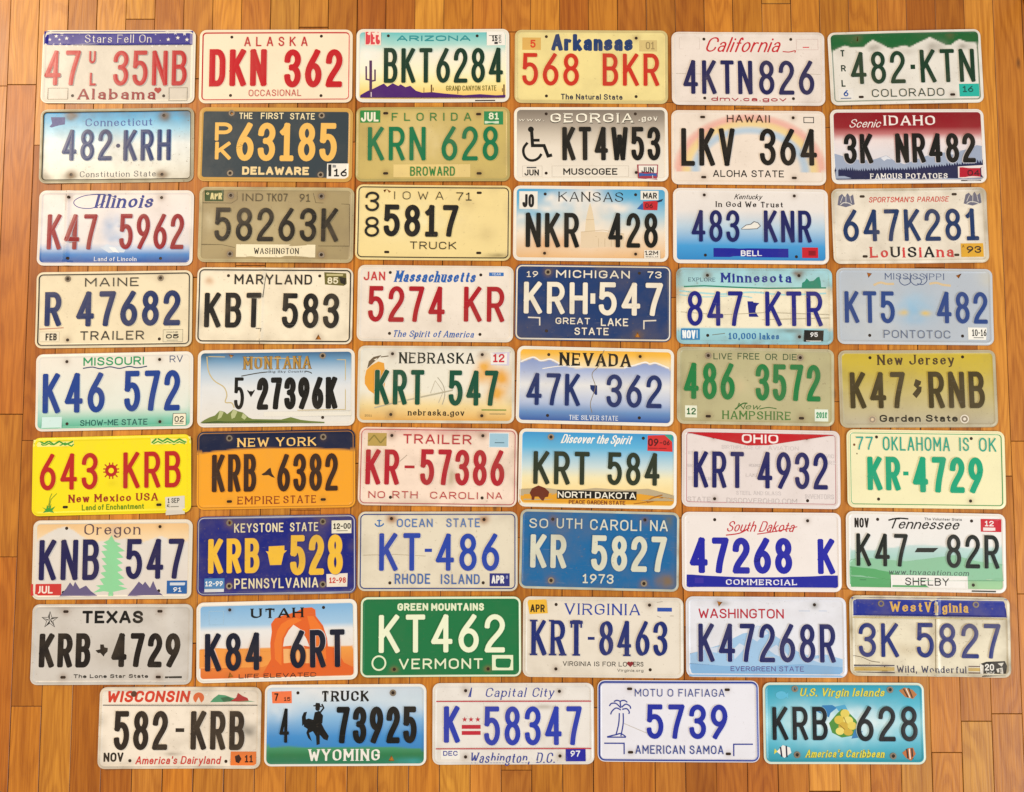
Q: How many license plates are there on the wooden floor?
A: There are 53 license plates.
